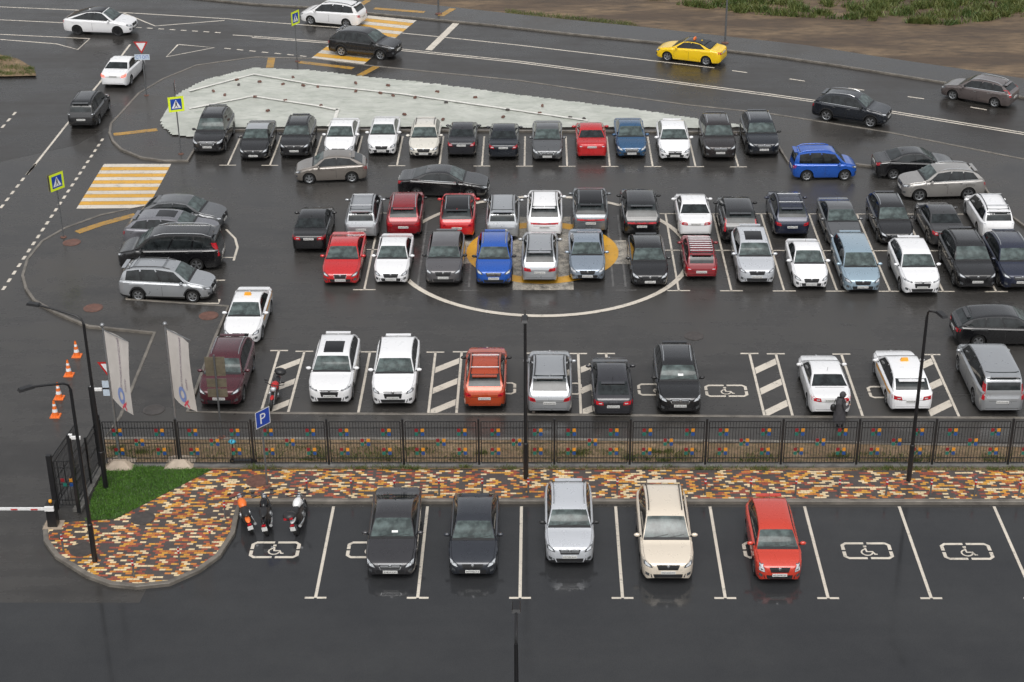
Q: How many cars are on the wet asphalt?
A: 77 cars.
